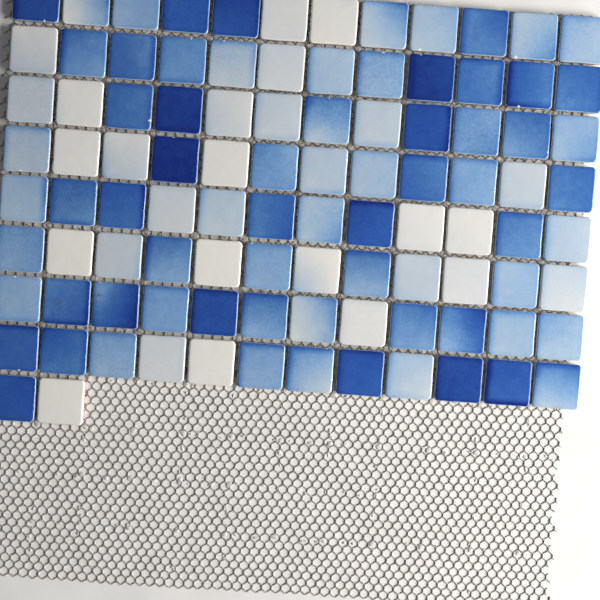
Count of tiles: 98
